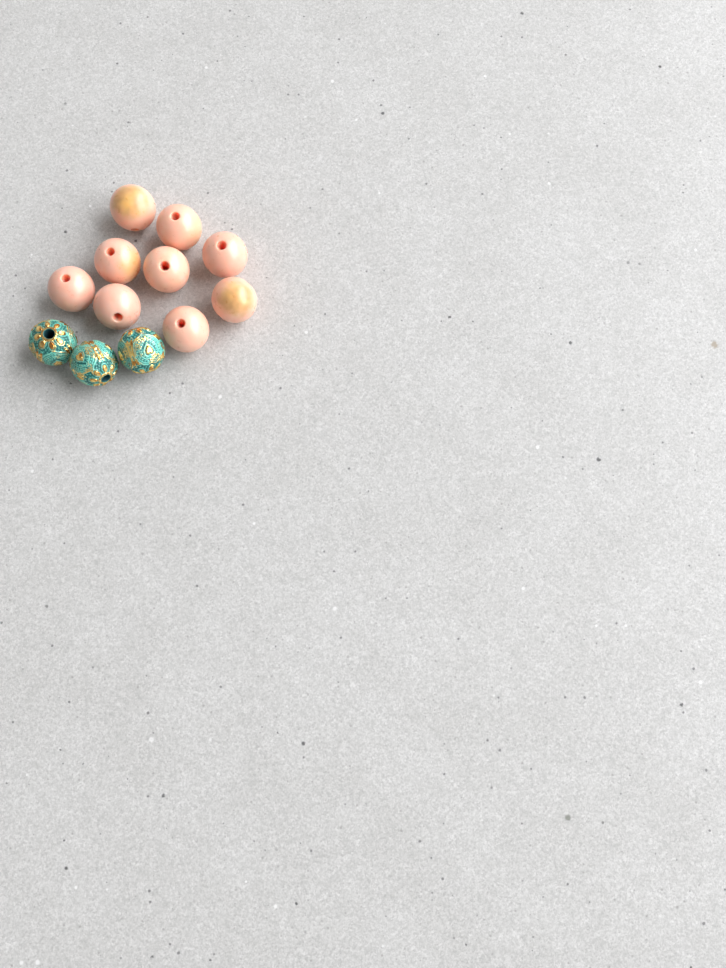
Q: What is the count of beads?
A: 12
